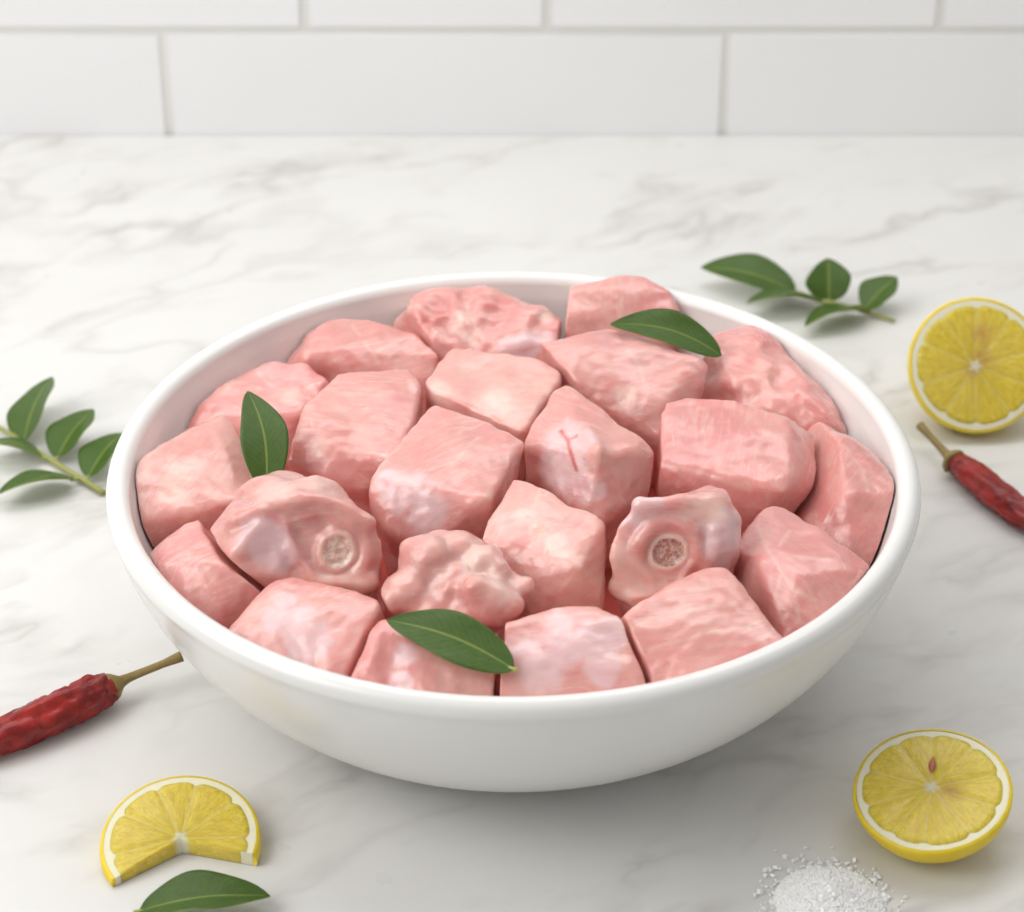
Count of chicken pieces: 23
